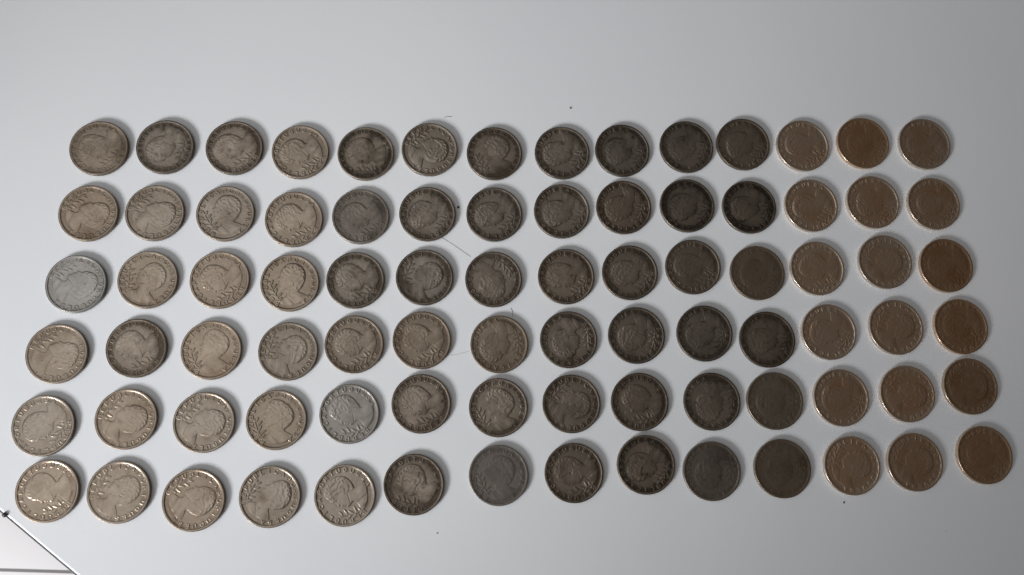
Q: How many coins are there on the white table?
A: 84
